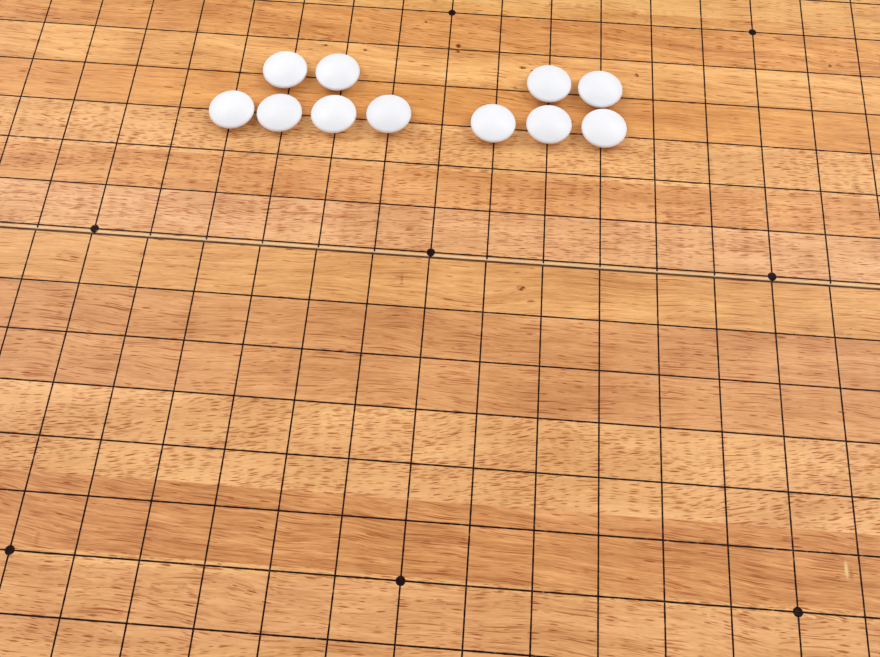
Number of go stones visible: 11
